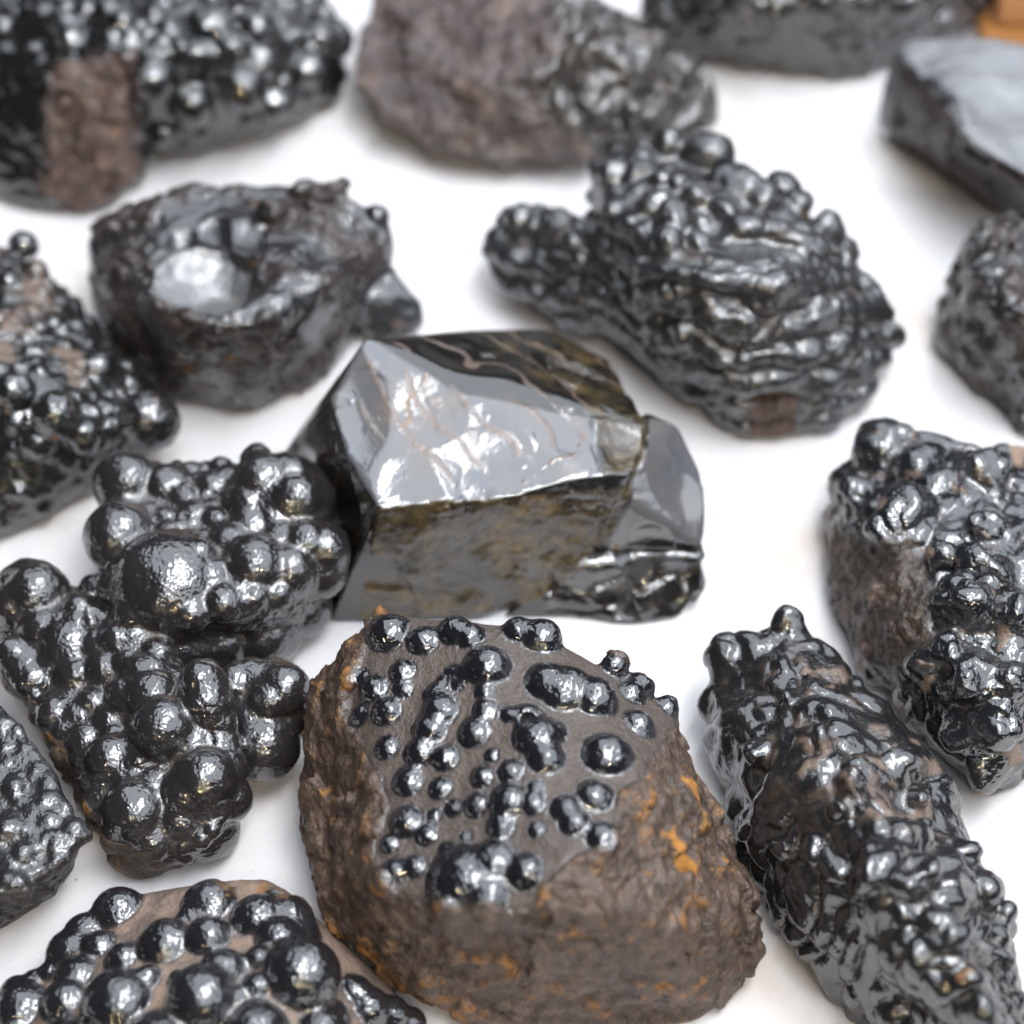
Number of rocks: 15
